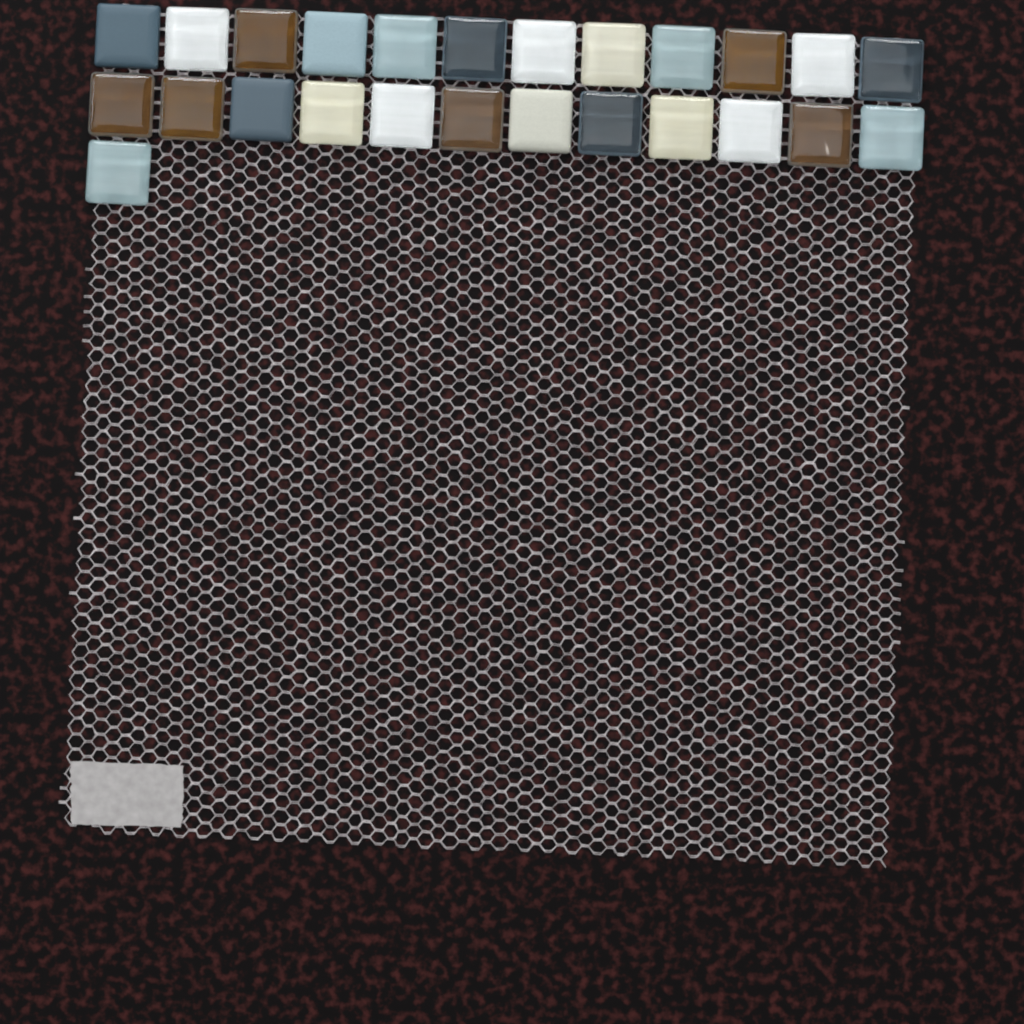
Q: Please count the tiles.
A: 25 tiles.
